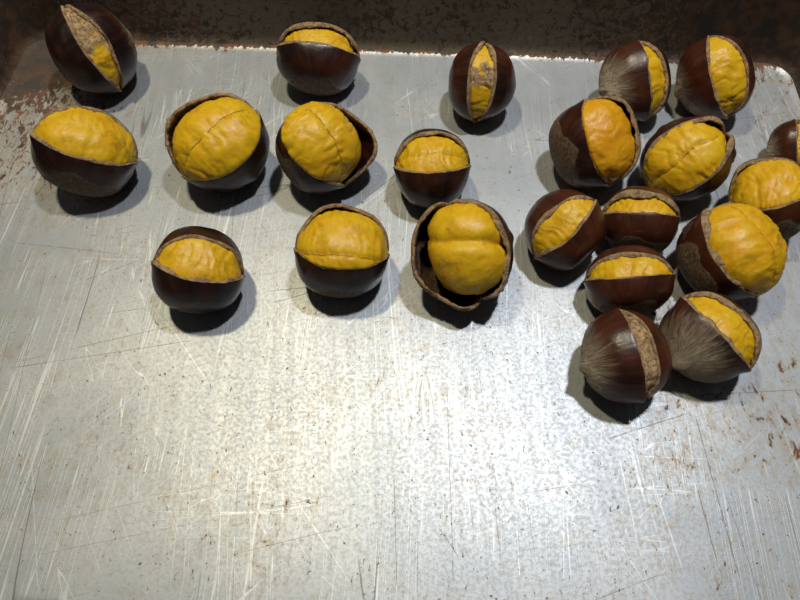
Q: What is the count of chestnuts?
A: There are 22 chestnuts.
